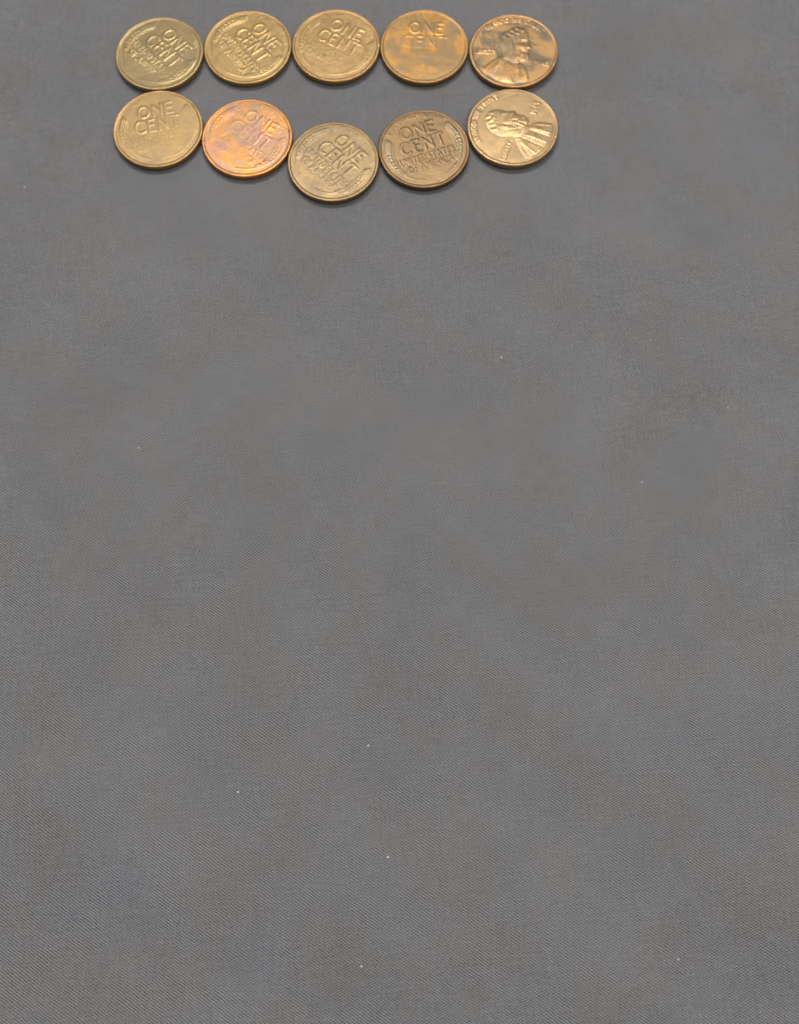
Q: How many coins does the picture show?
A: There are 10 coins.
